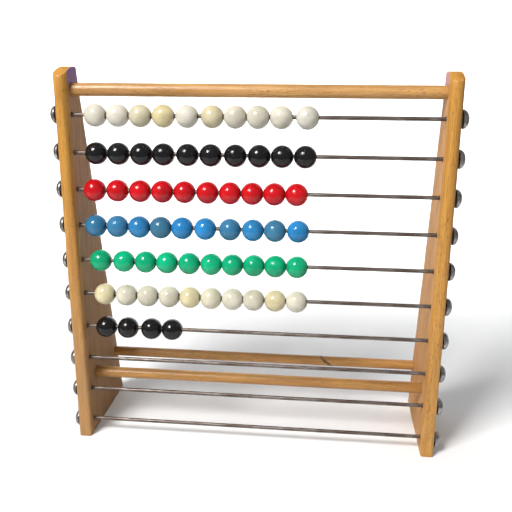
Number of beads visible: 64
